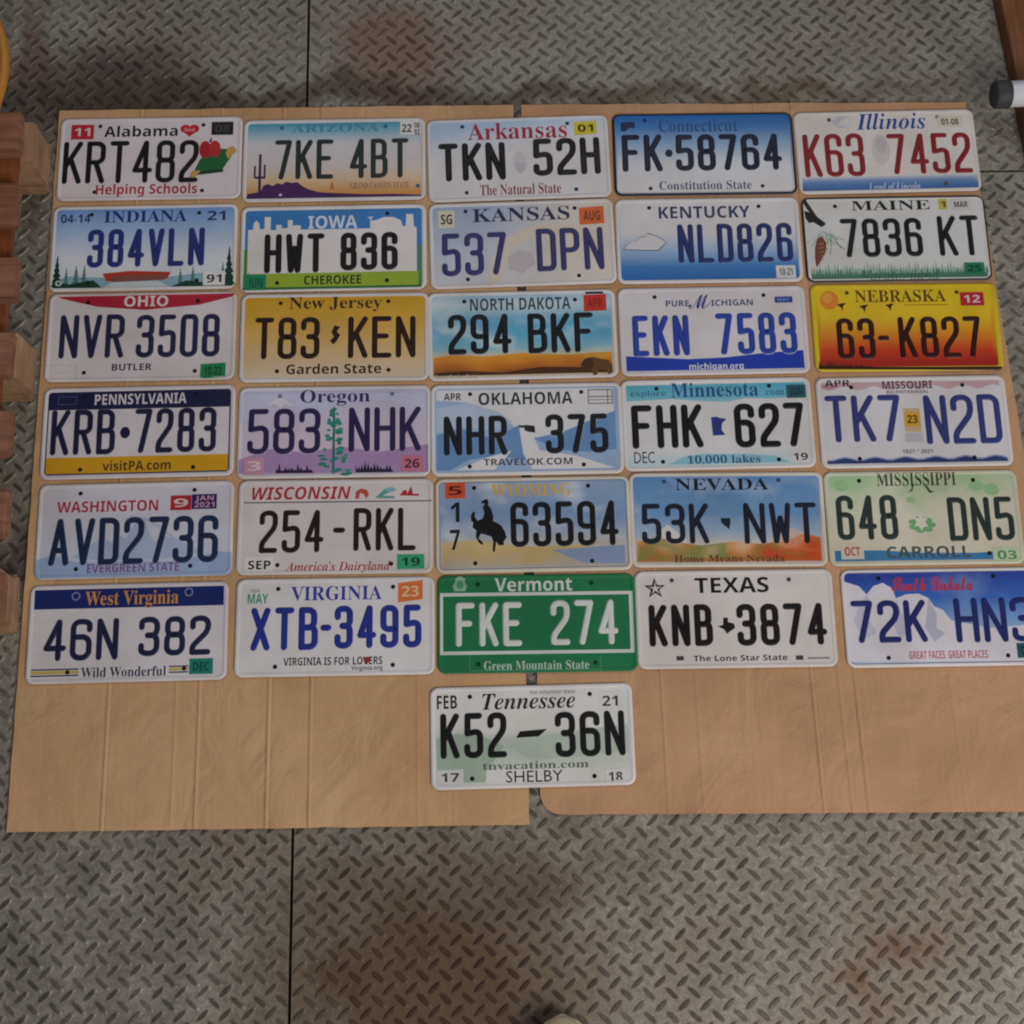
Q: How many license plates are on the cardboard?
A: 31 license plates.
